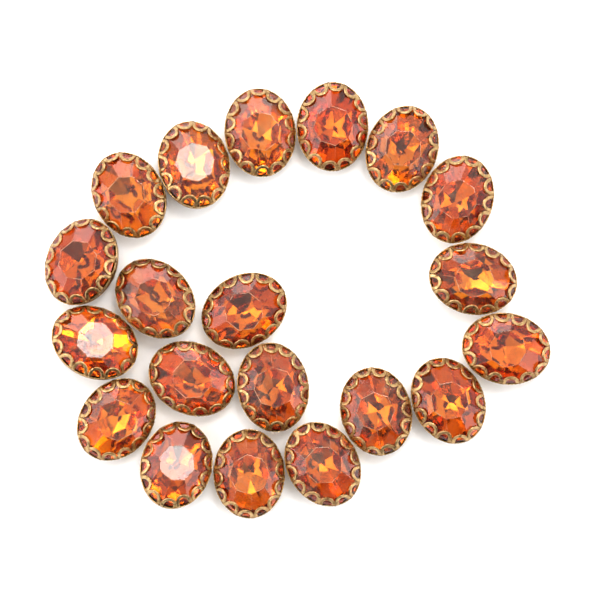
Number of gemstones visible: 20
